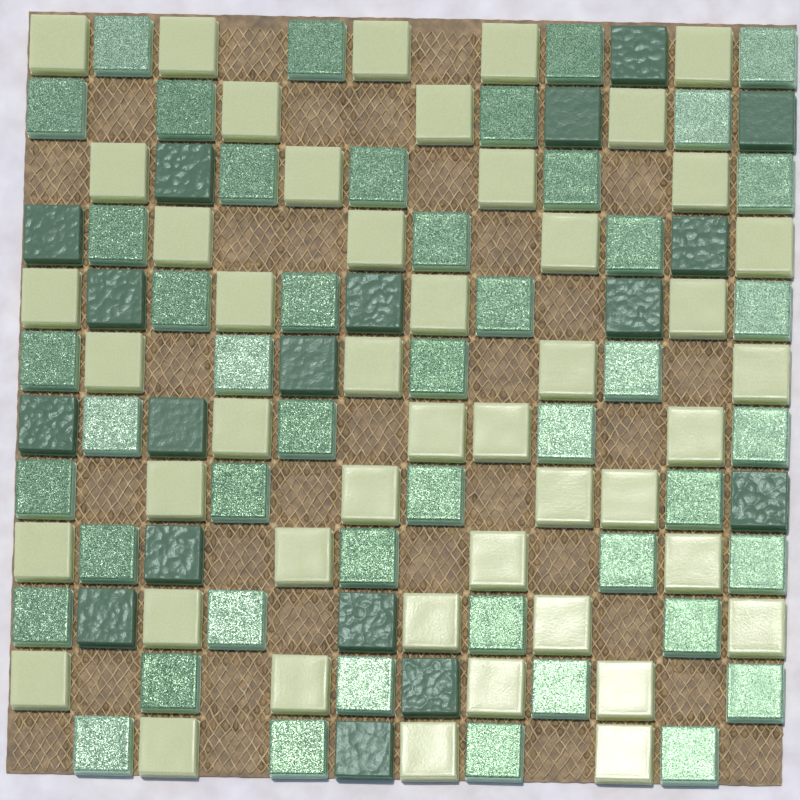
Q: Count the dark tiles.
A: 18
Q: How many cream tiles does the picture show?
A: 47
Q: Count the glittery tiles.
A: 47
